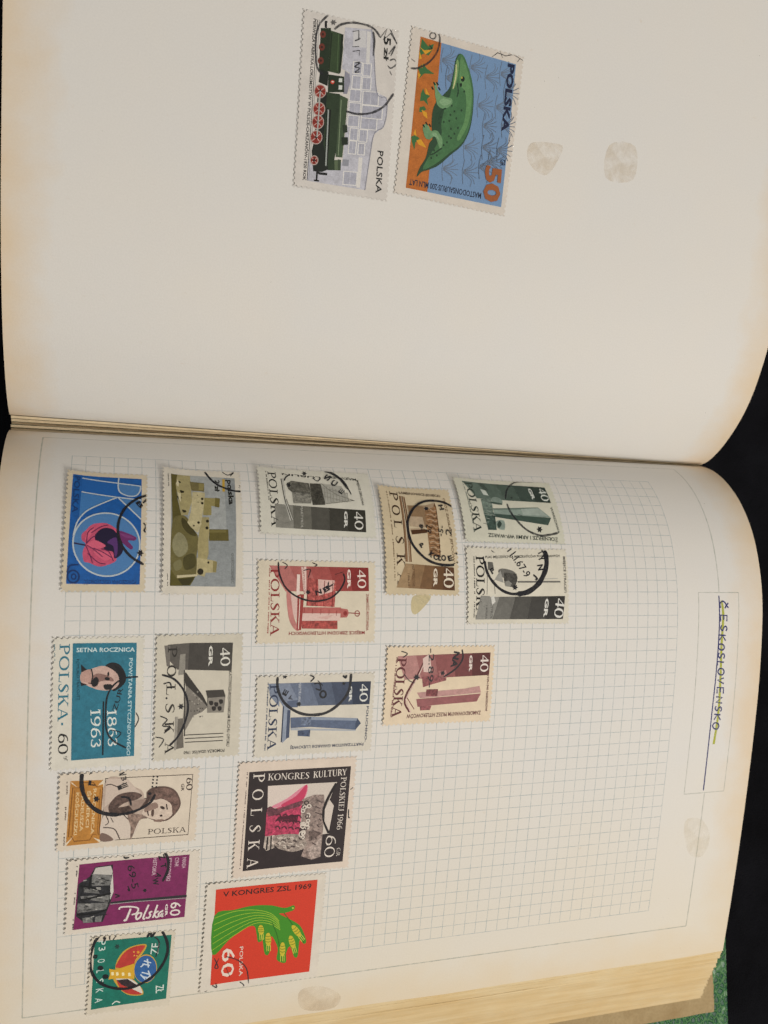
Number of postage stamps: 18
